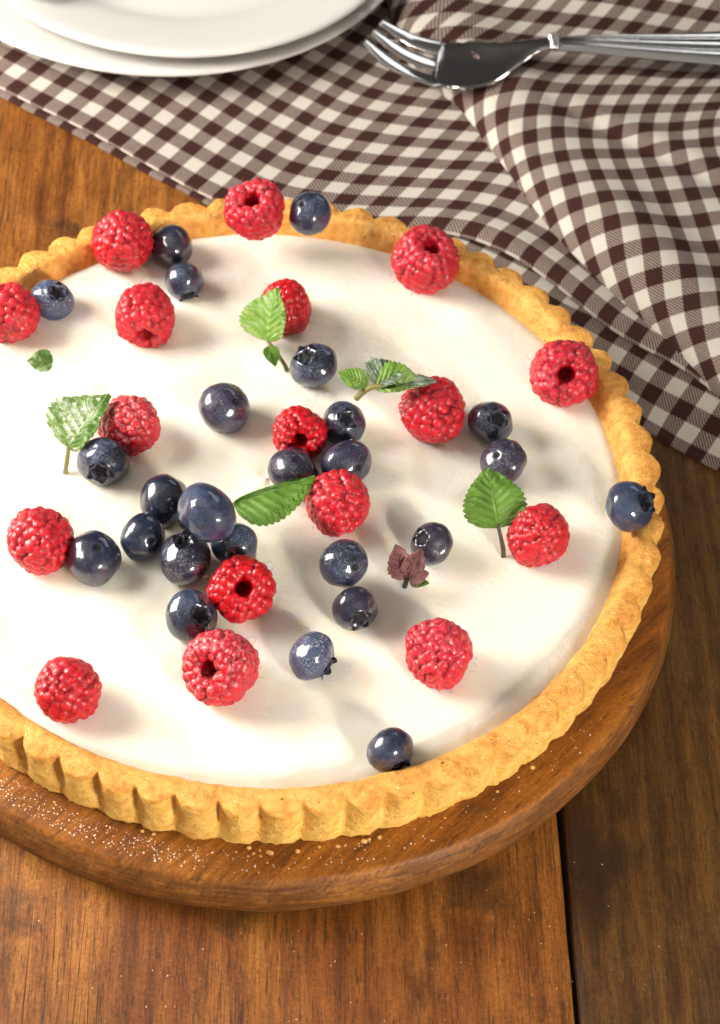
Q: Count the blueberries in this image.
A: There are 25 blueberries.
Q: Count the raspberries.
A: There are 17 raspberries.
